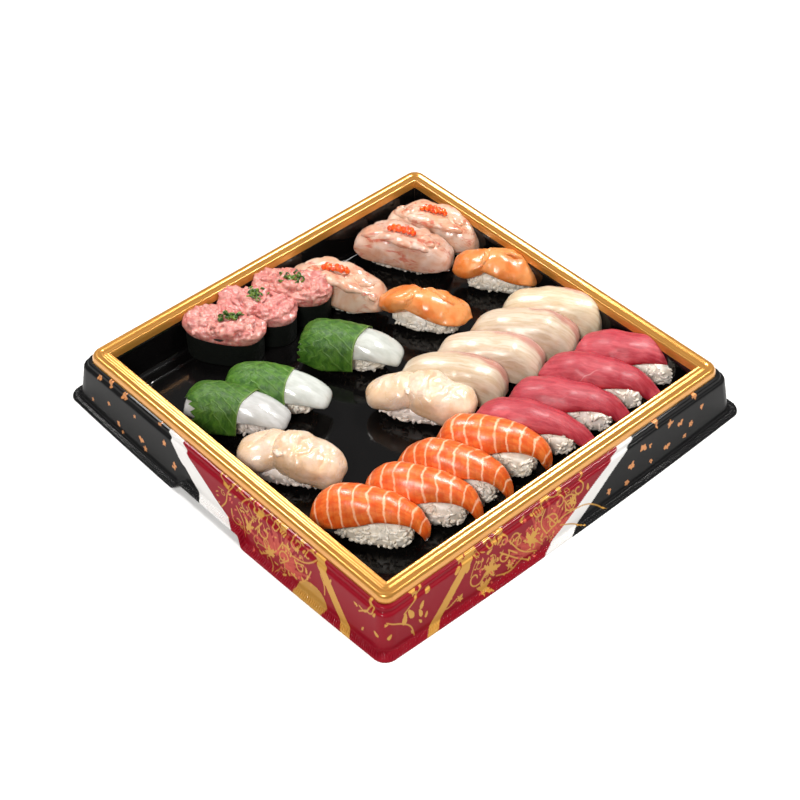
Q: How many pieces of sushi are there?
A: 25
